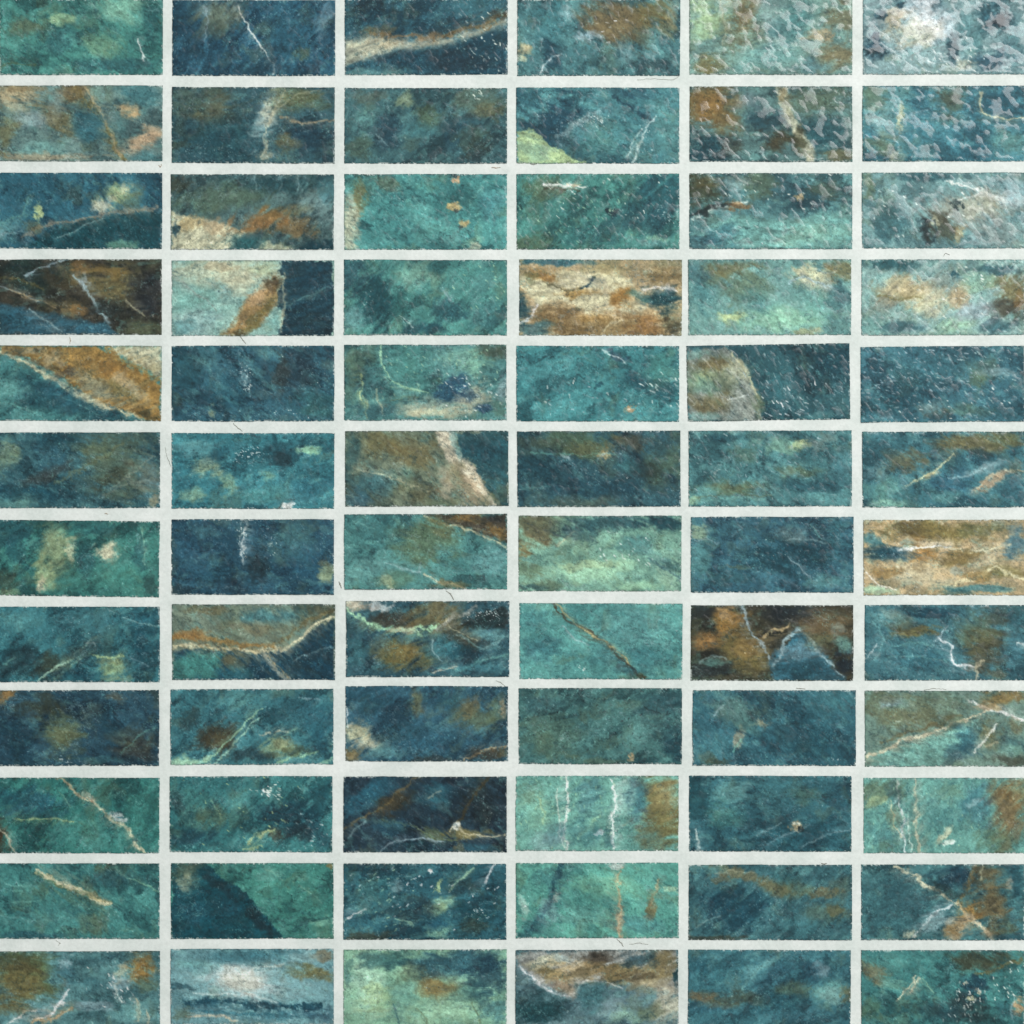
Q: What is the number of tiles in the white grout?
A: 72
